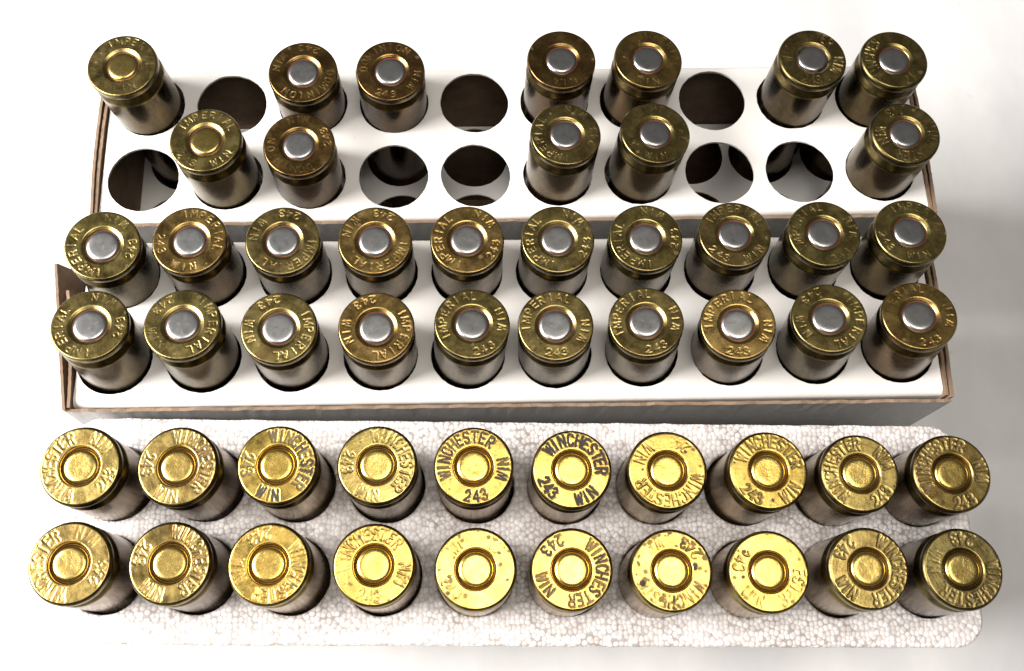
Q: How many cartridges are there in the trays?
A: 52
